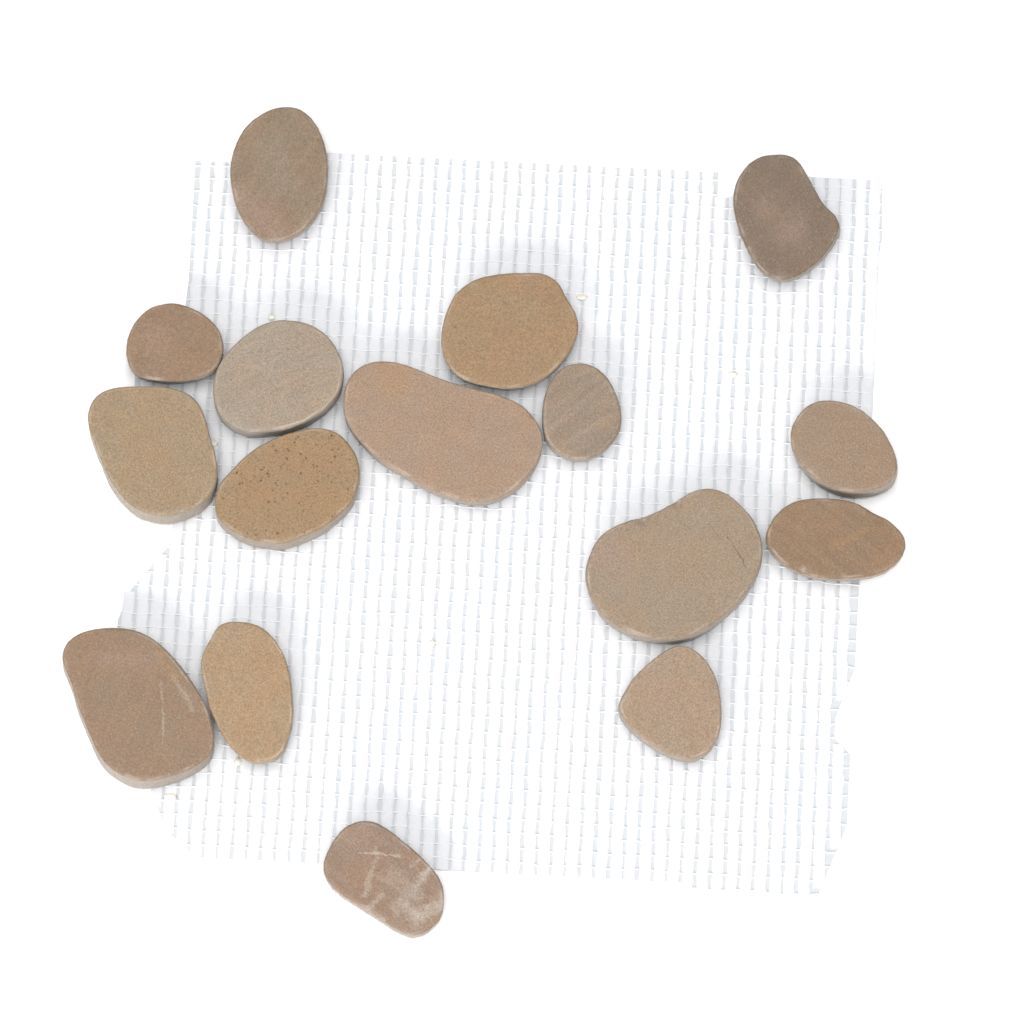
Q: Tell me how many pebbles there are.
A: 16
